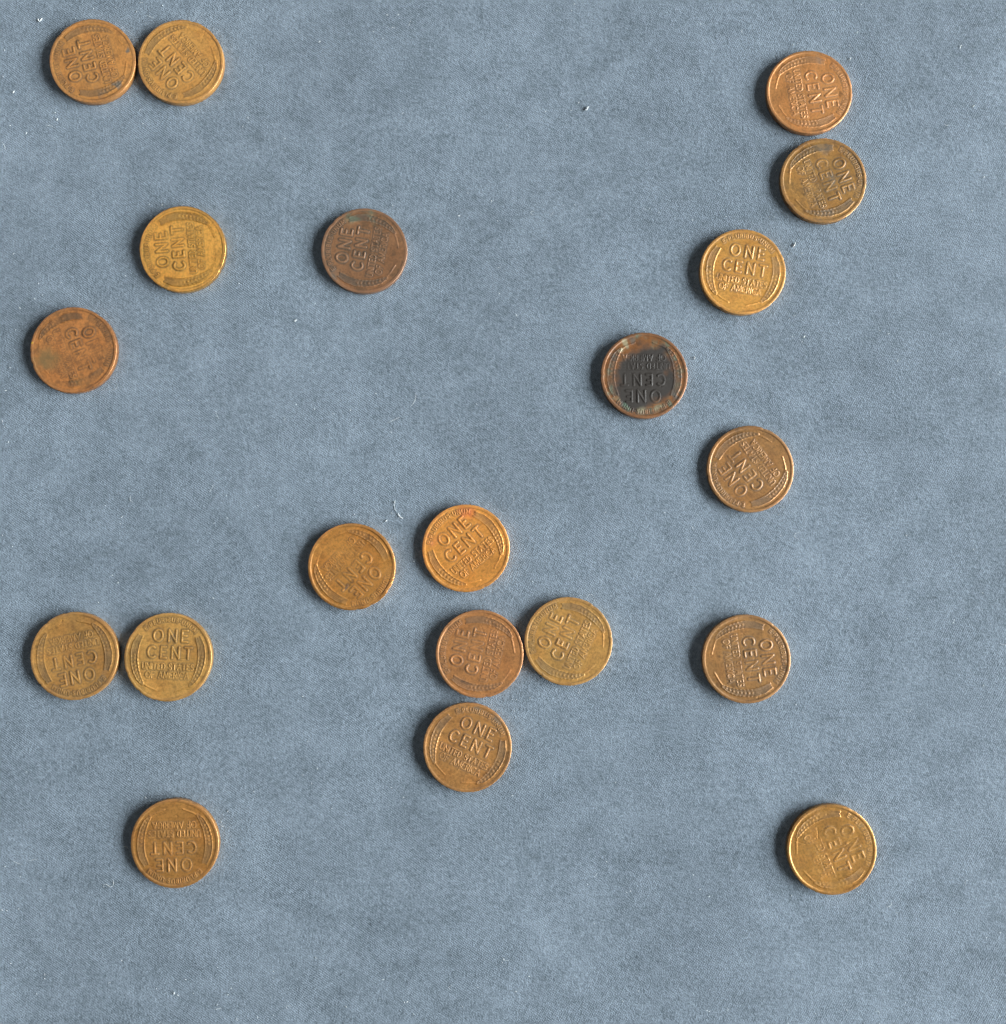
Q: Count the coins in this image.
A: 20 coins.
